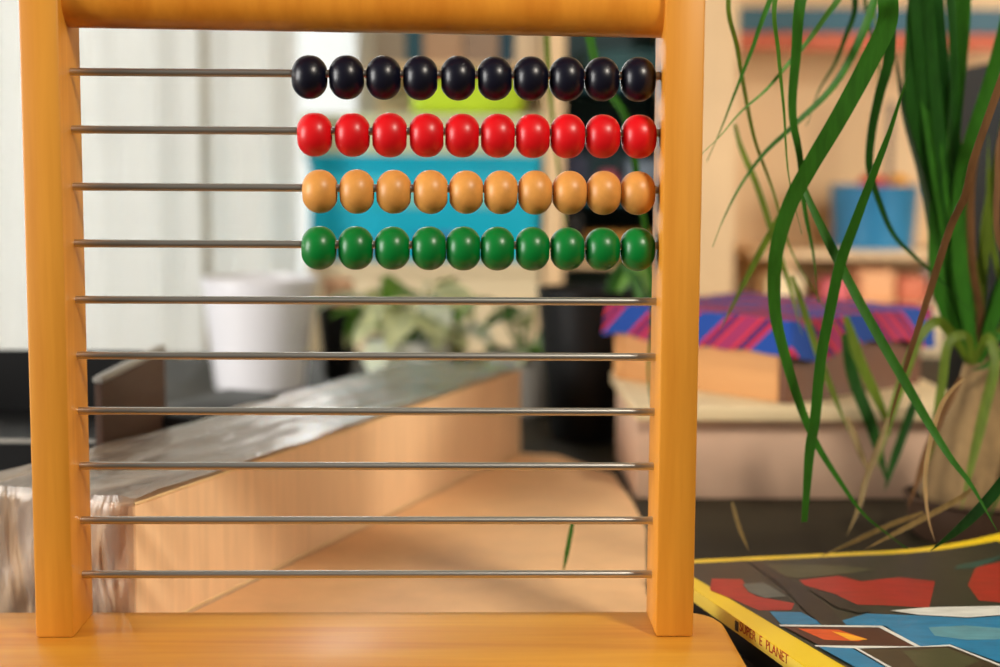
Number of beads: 40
